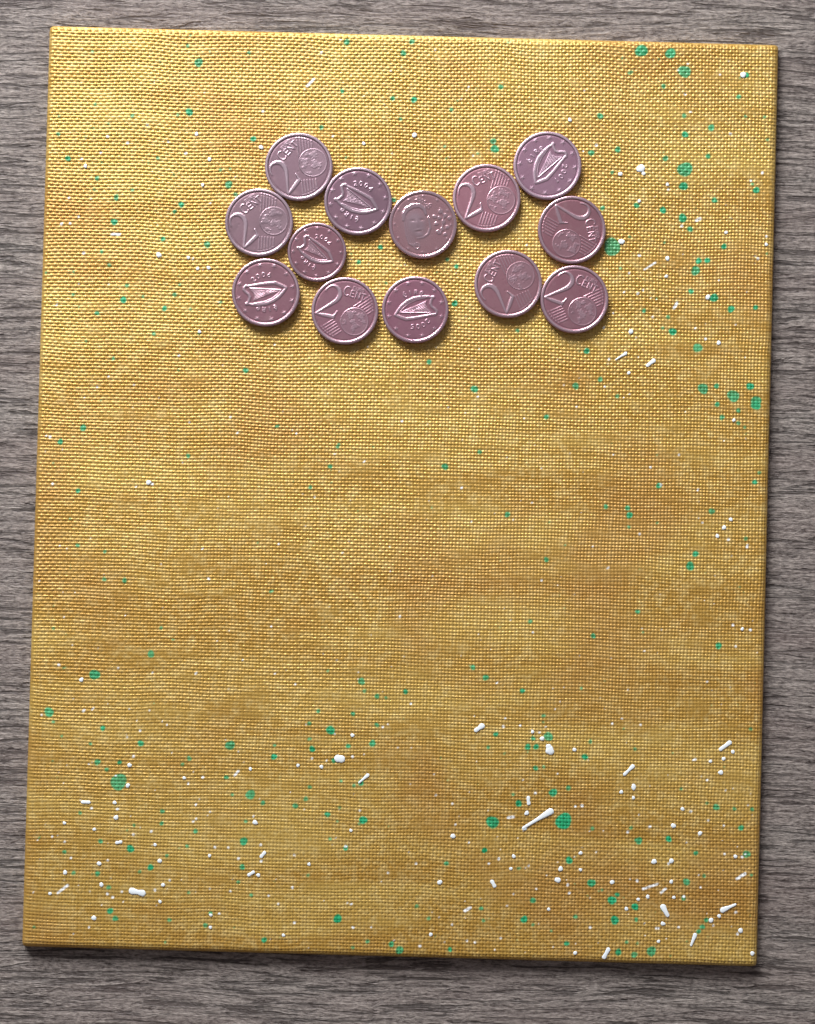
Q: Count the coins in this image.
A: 13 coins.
